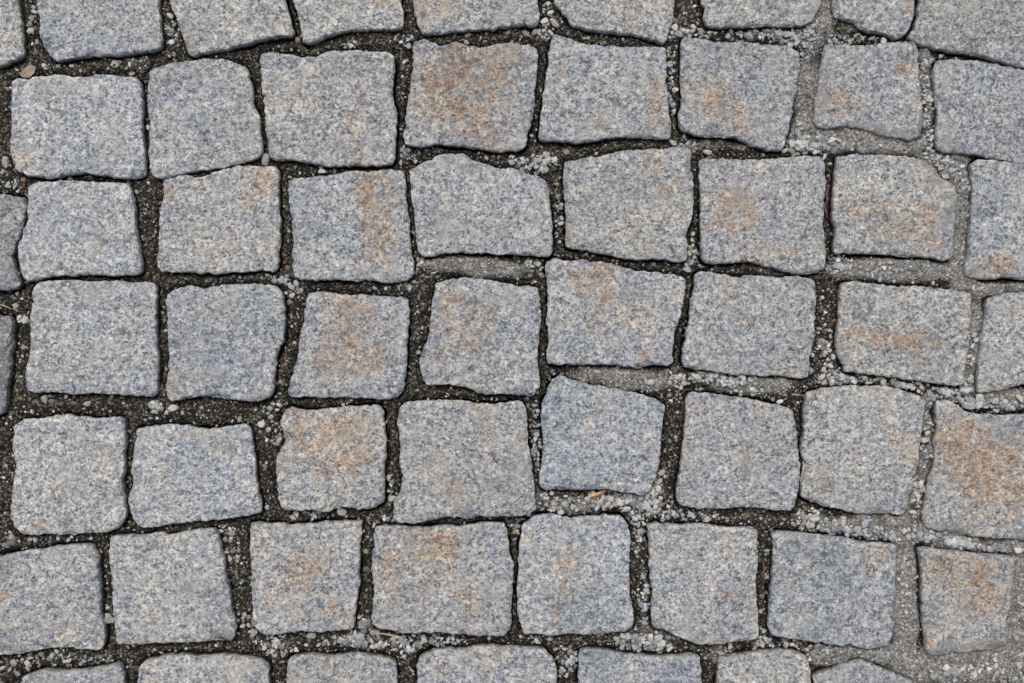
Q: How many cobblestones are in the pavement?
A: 58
